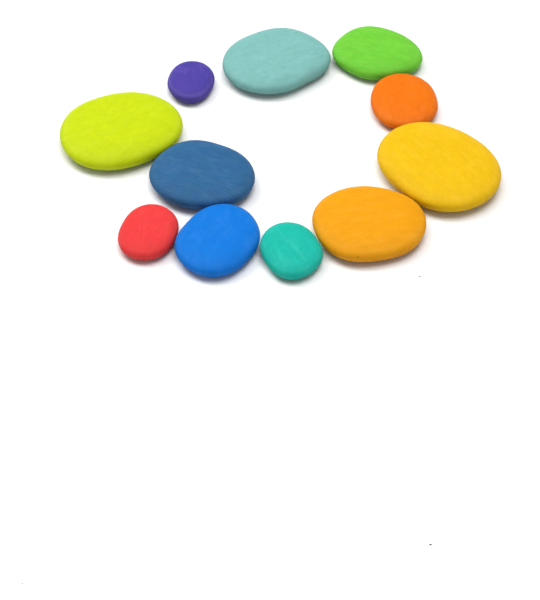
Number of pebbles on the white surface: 11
